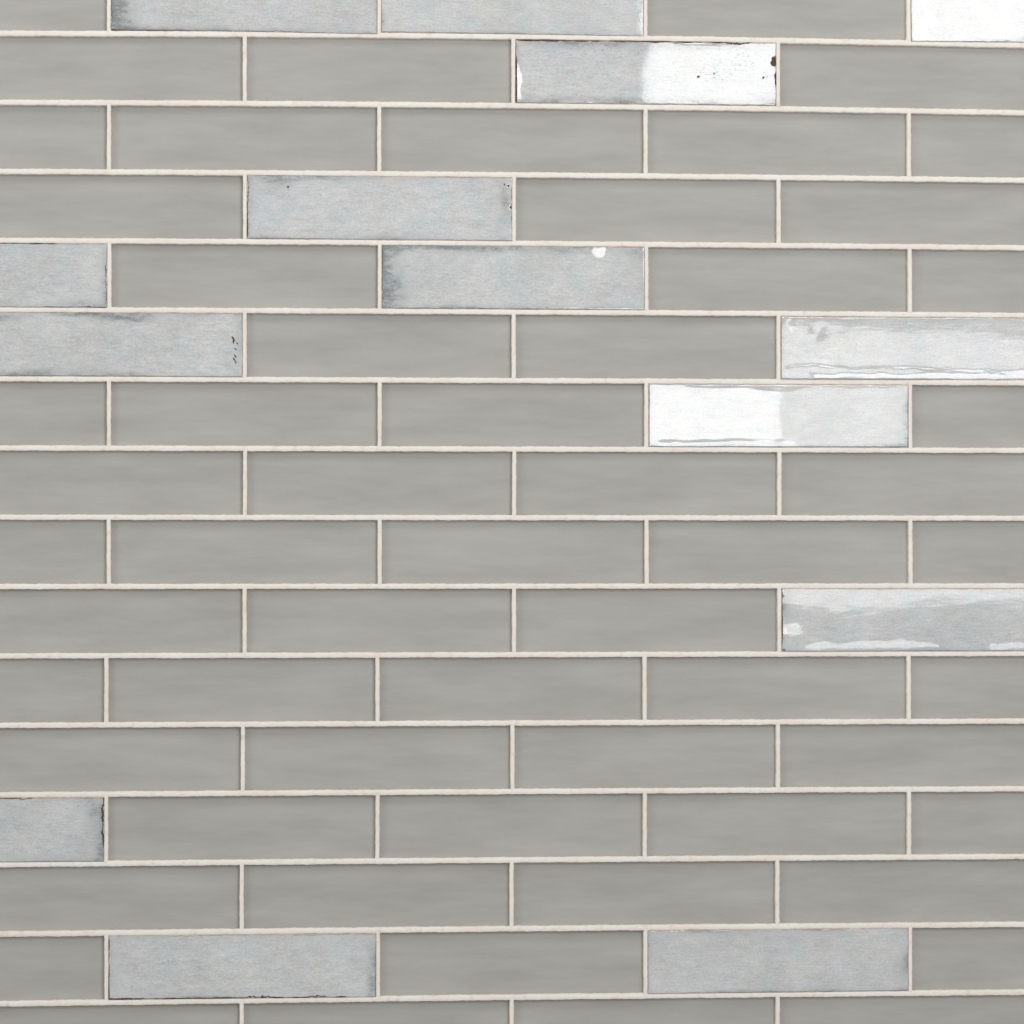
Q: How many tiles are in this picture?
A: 14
